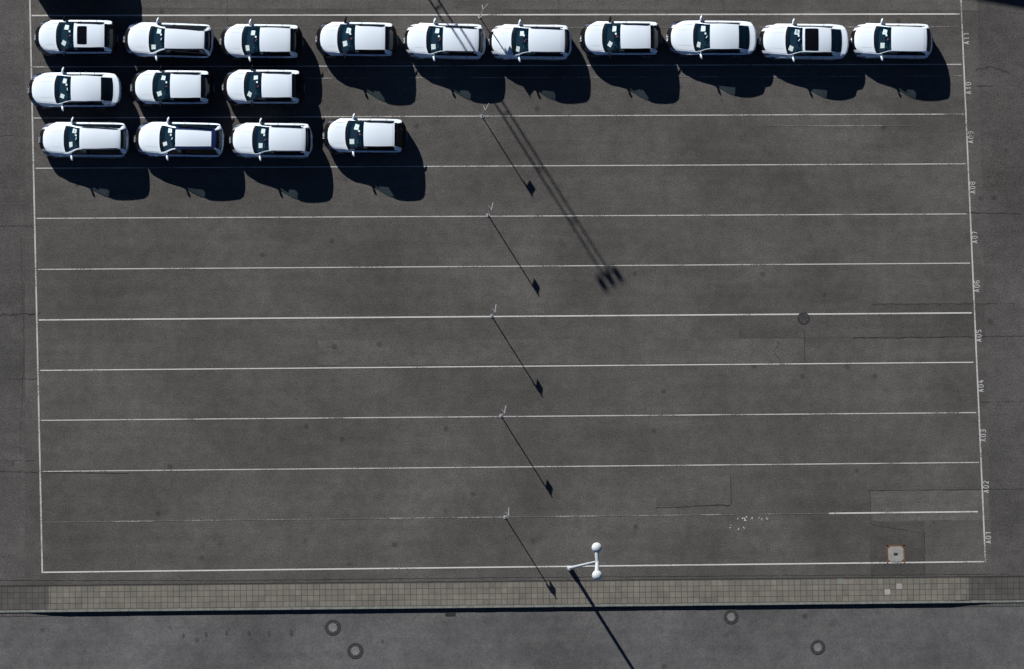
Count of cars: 17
